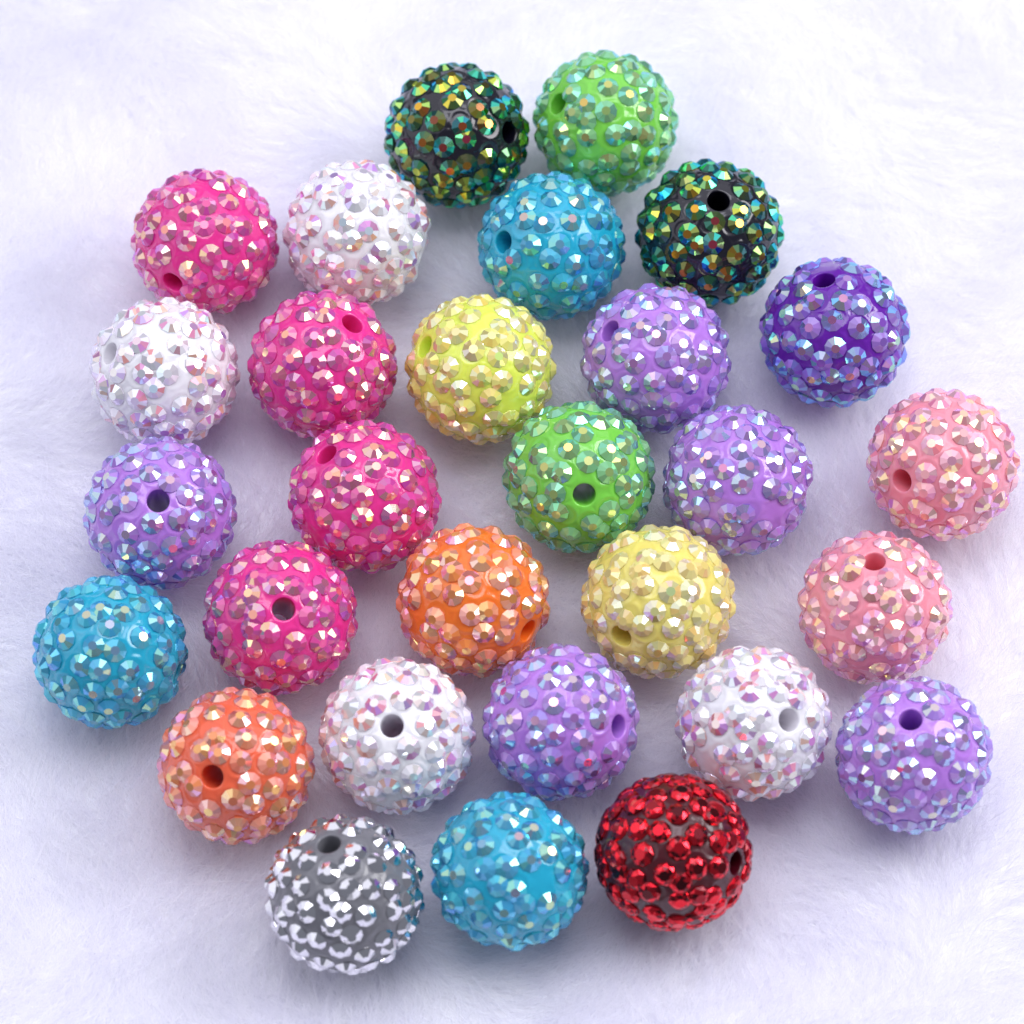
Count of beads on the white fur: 29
